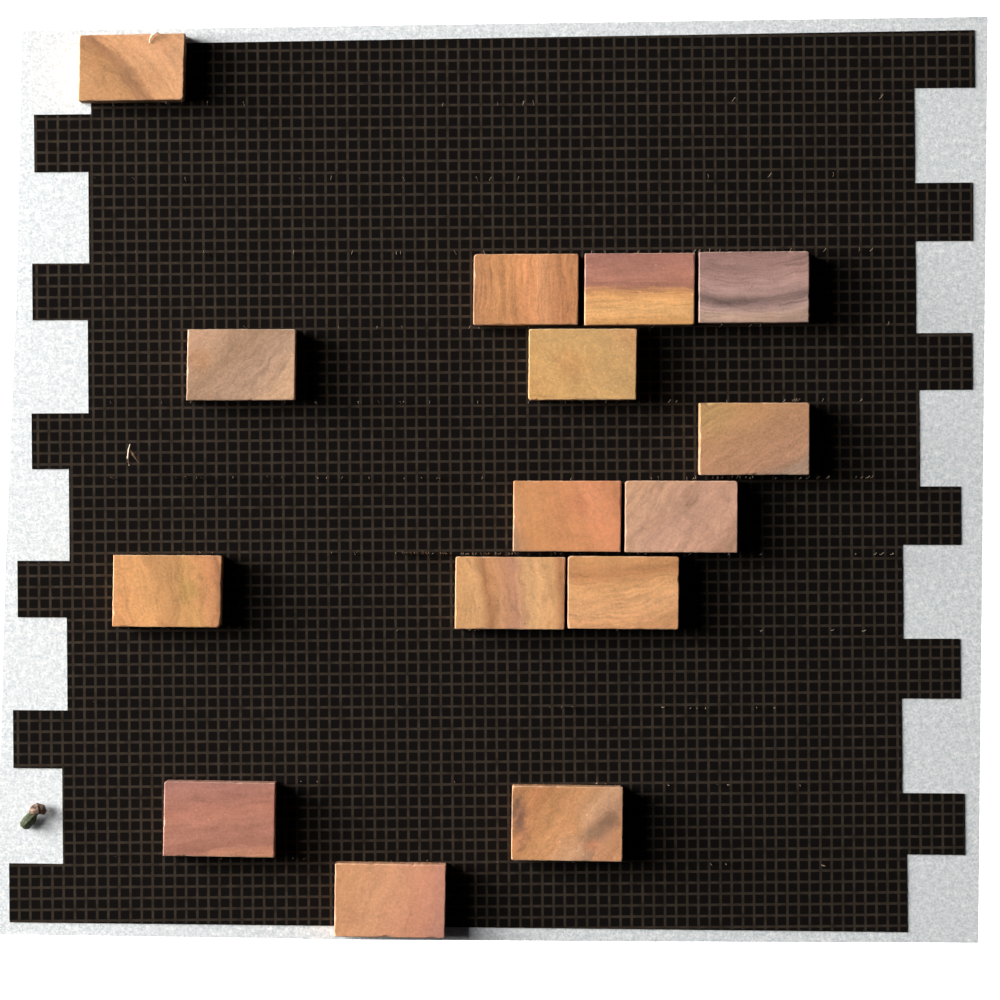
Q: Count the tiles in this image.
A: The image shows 15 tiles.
